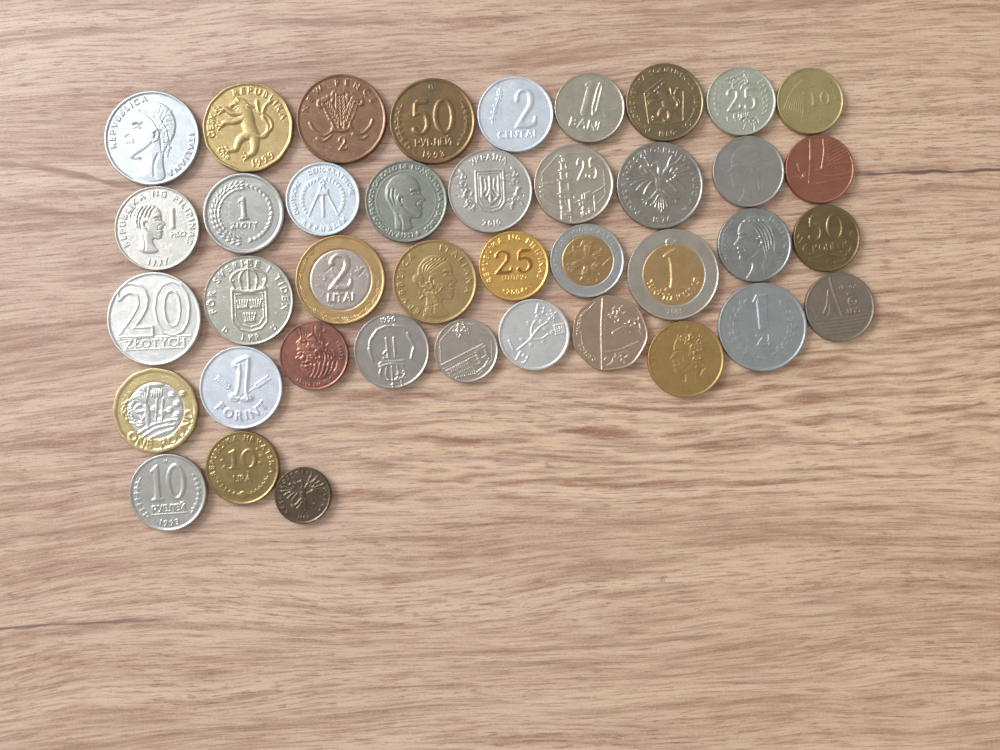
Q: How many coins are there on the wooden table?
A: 40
